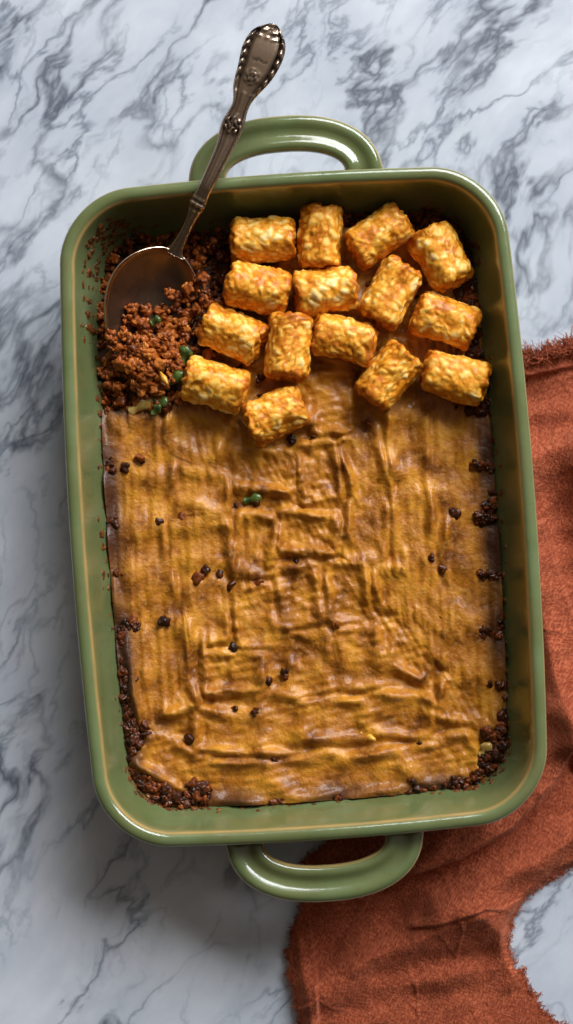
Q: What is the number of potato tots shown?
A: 15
